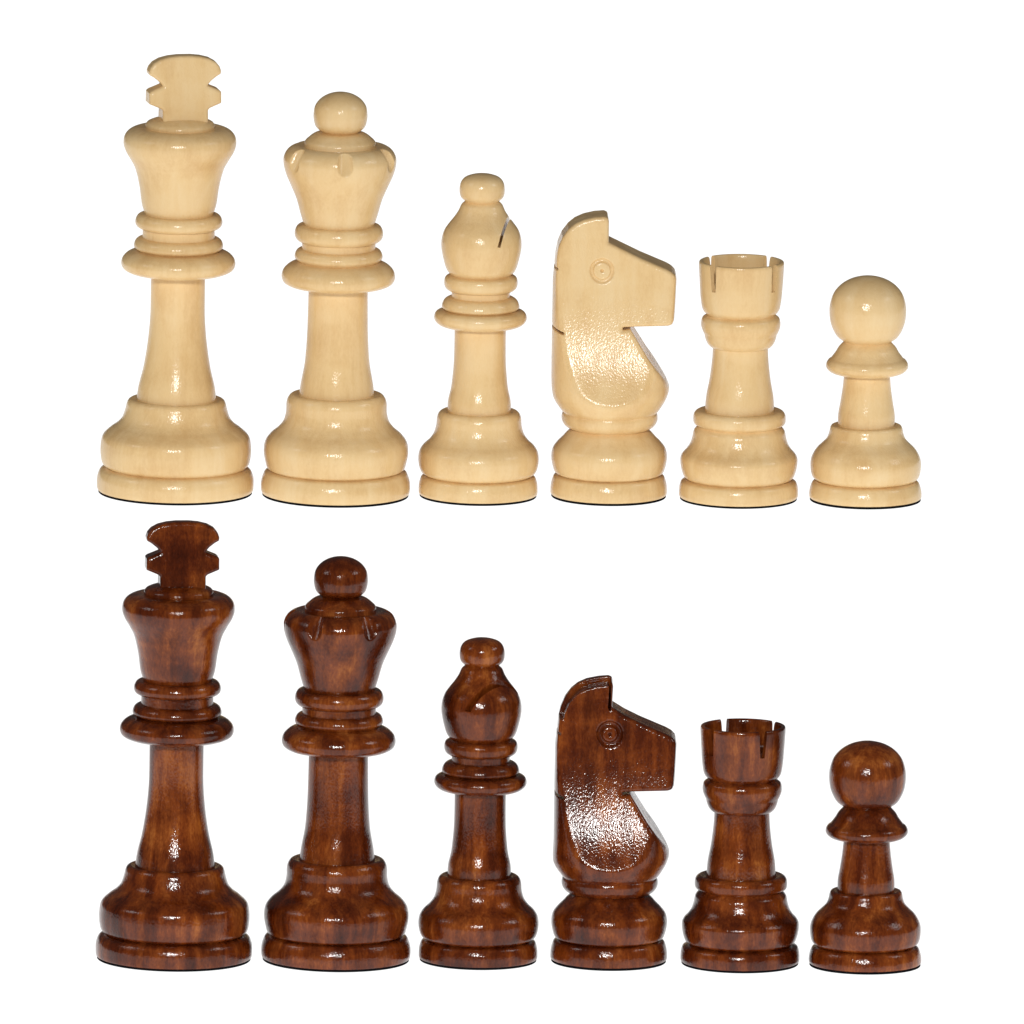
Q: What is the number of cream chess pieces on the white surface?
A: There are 6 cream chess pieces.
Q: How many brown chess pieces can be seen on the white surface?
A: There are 6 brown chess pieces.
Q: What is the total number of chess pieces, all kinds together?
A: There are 12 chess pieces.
